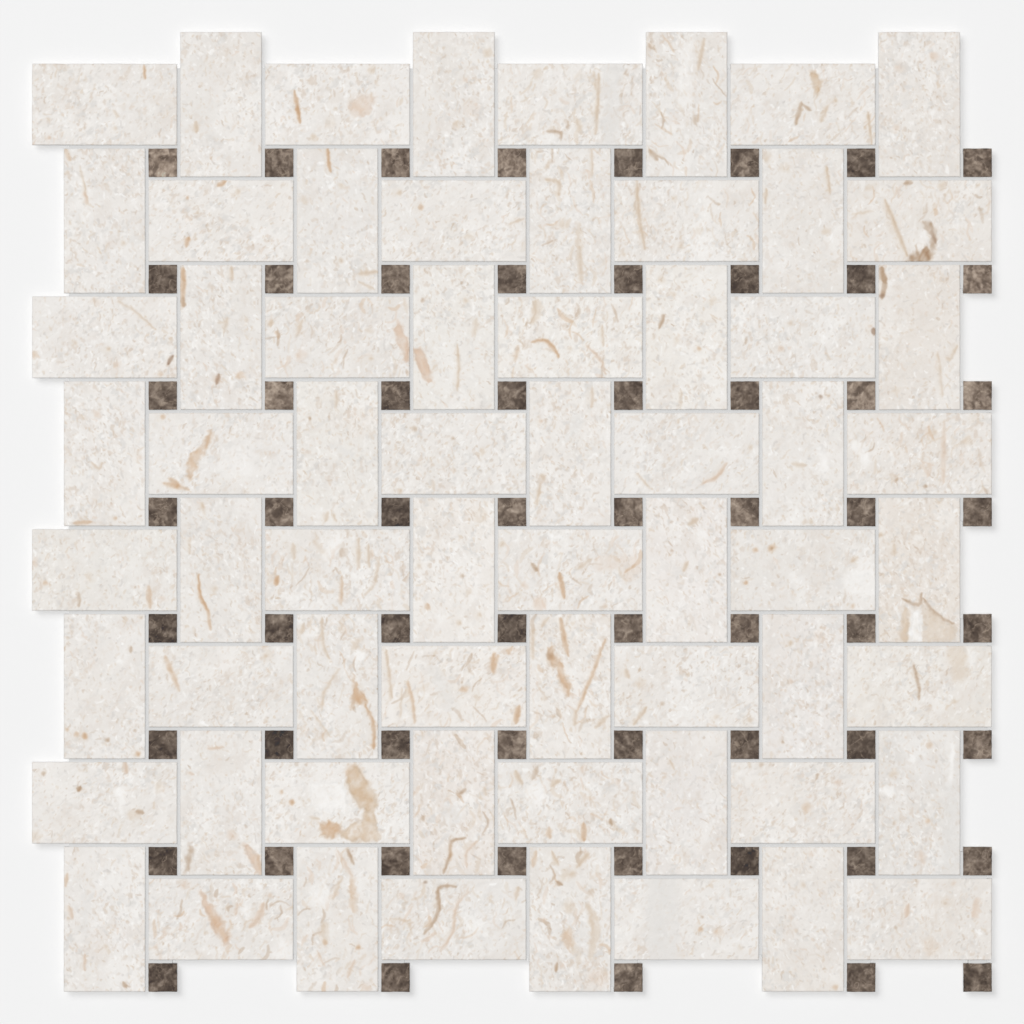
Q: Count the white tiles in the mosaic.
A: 64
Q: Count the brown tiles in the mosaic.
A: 61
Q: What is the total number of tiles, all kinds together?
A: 125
